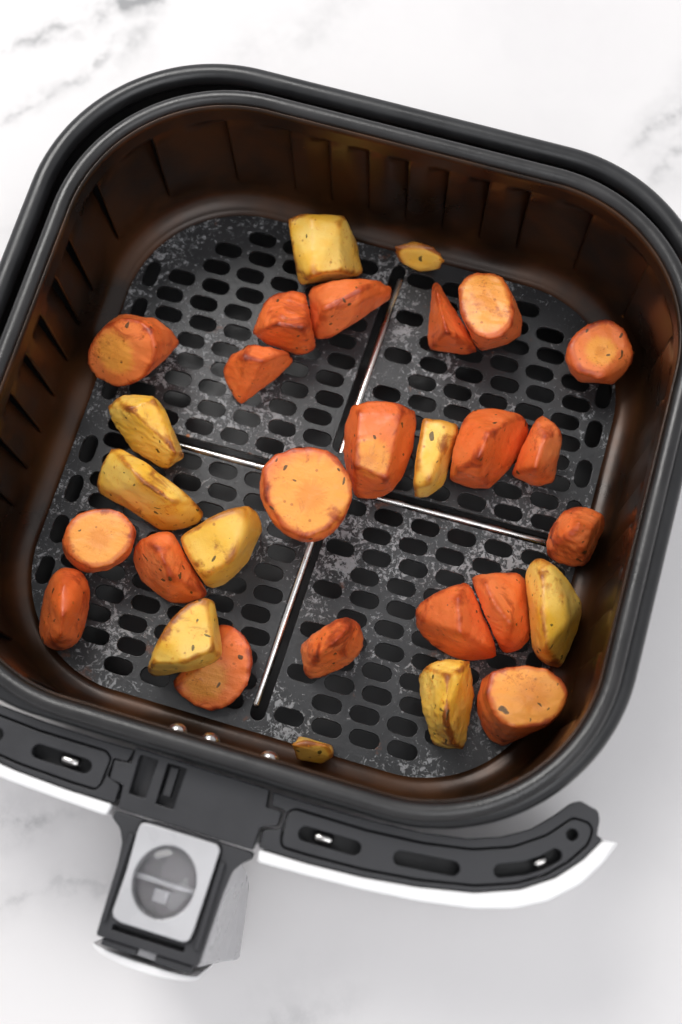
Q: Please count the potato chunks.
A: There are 10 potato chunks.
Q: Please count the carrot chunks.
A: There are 20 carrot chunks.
